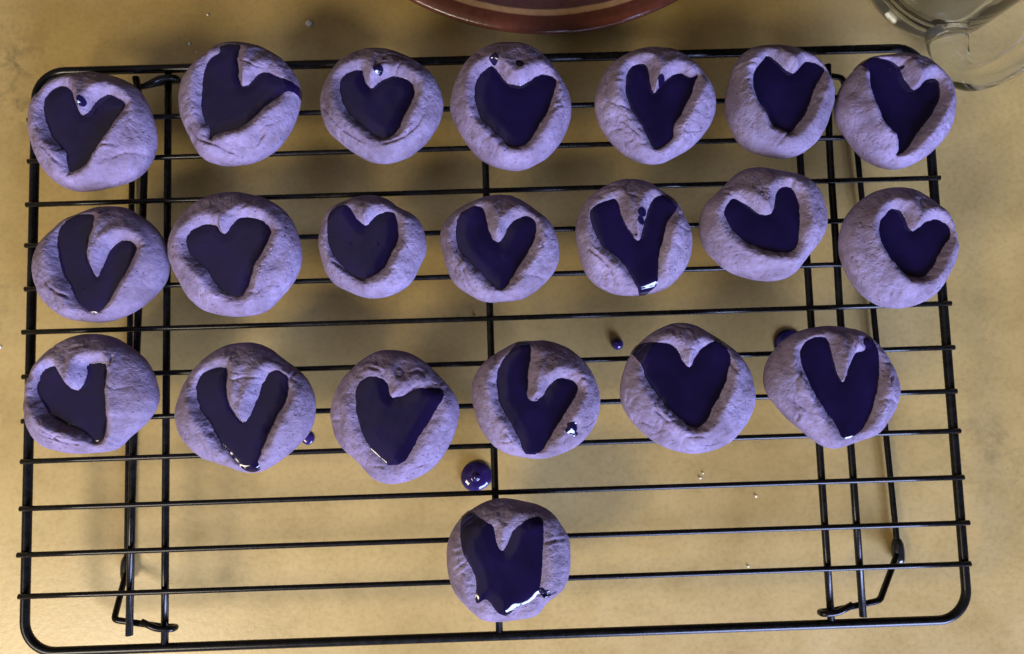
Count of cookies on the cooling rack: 21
